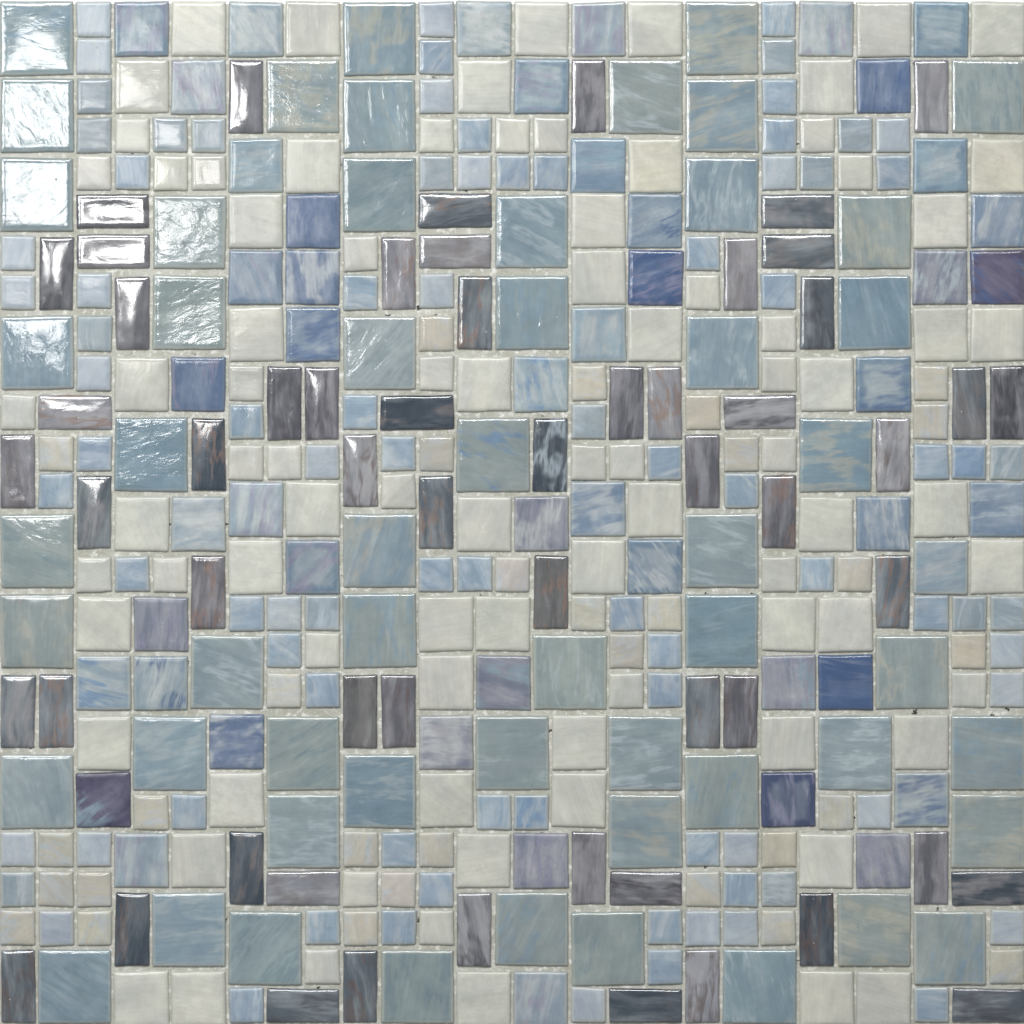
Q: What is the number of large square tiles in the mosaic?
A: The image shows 54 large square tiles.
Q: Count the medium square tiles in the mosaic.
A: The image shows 102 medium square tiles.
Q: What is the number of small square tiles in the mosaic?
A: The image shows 147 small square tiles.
